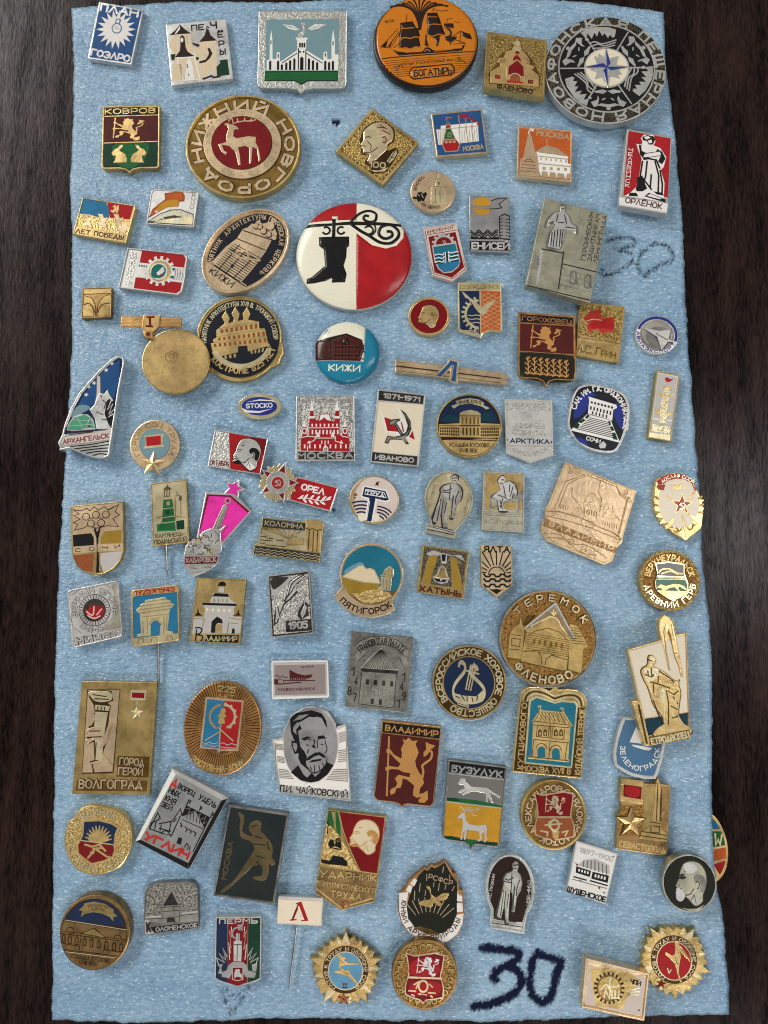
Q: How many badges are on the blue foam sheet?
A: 90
